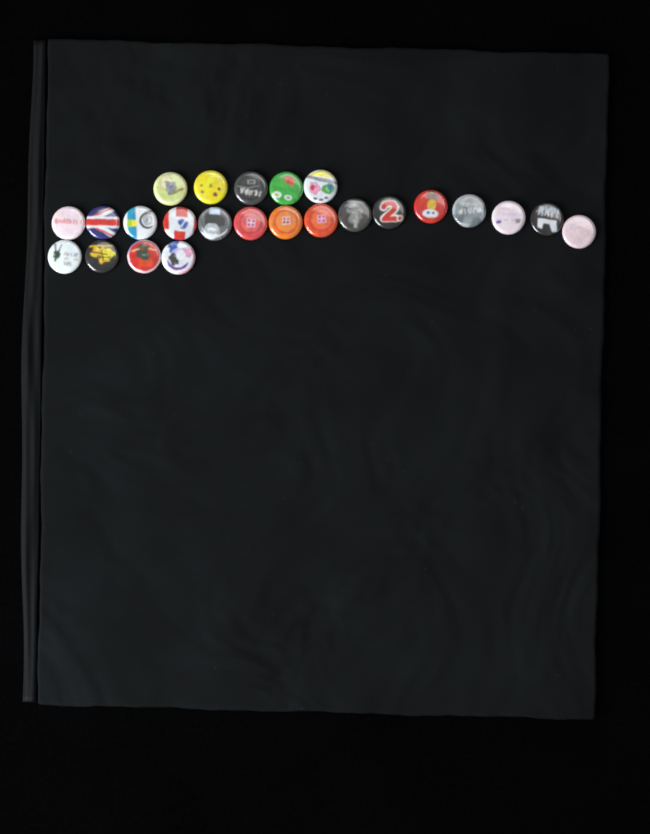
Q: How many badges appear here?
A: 24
